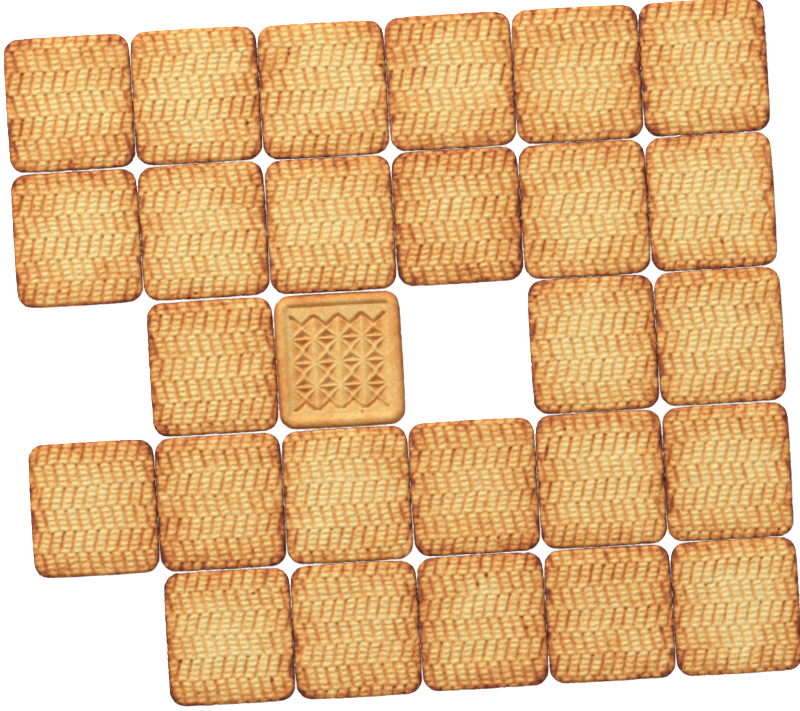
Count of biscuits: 27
